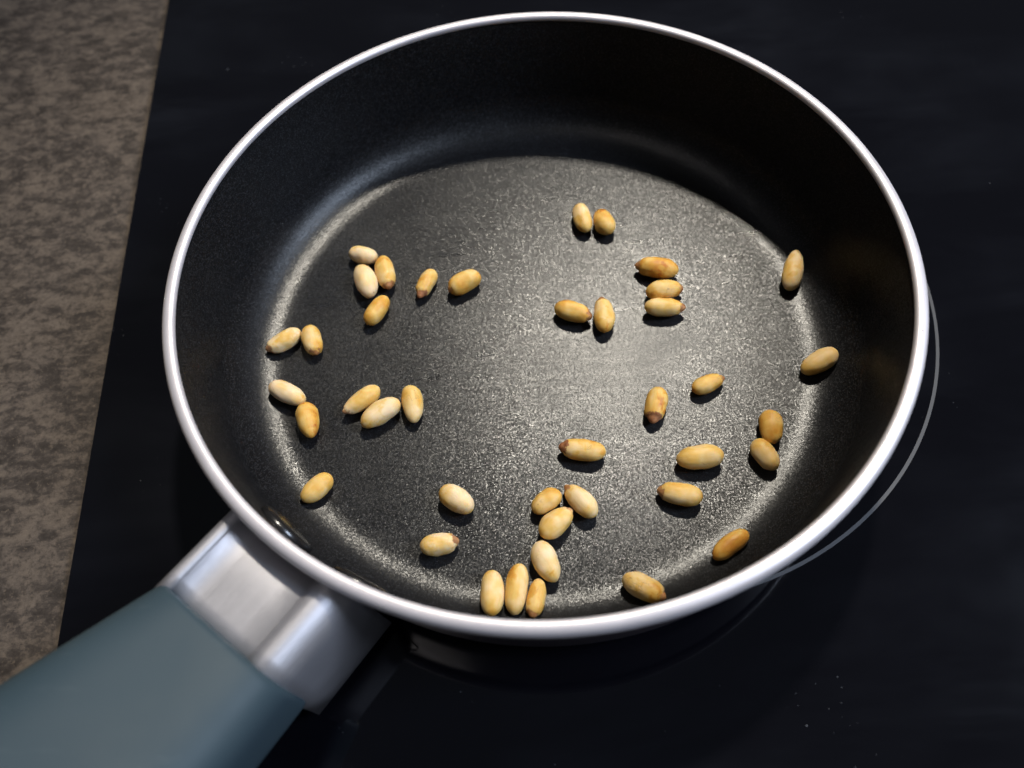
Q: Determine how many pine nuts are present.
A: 41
